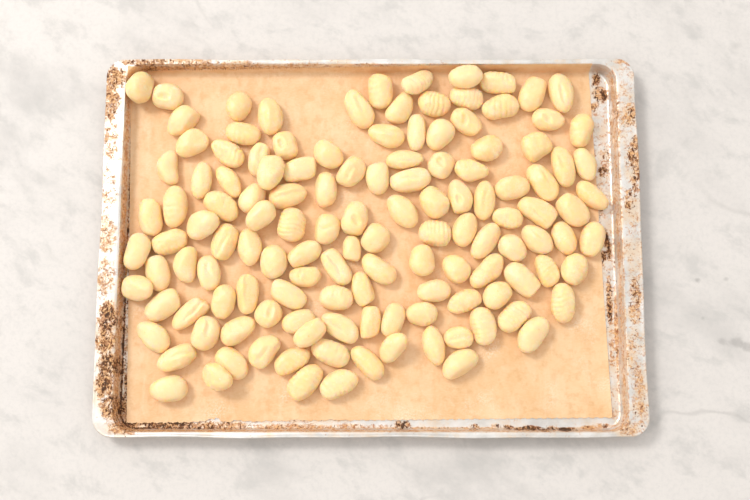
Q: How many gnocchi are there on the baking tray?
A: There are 130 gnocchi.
